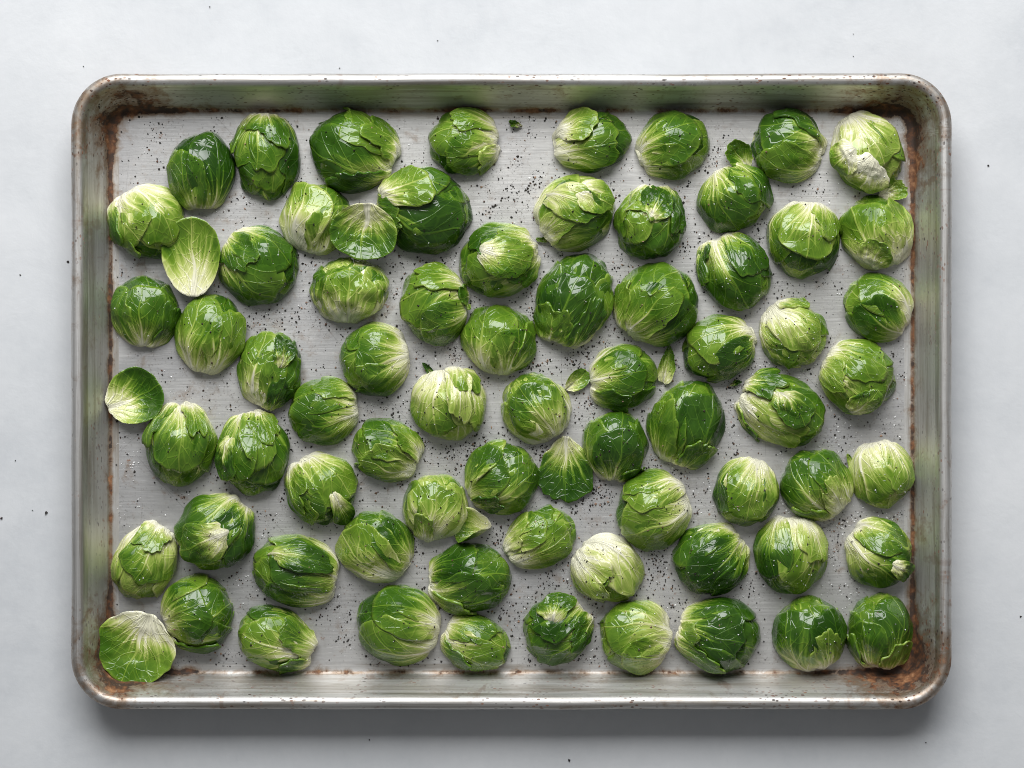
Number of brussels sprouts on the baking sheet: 68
